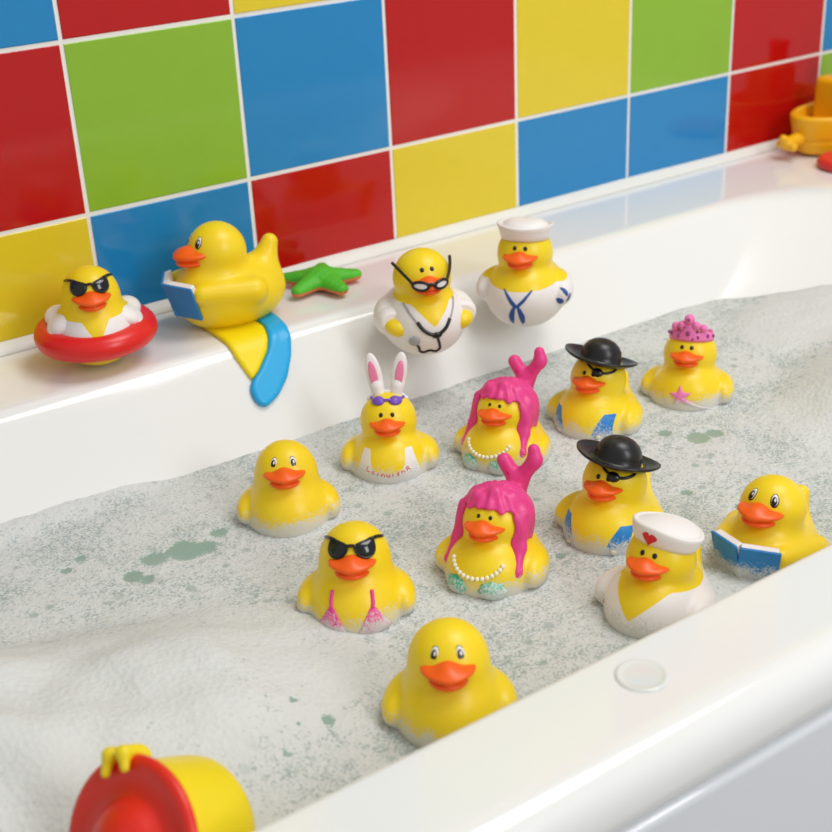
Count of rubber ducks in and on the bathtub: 15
